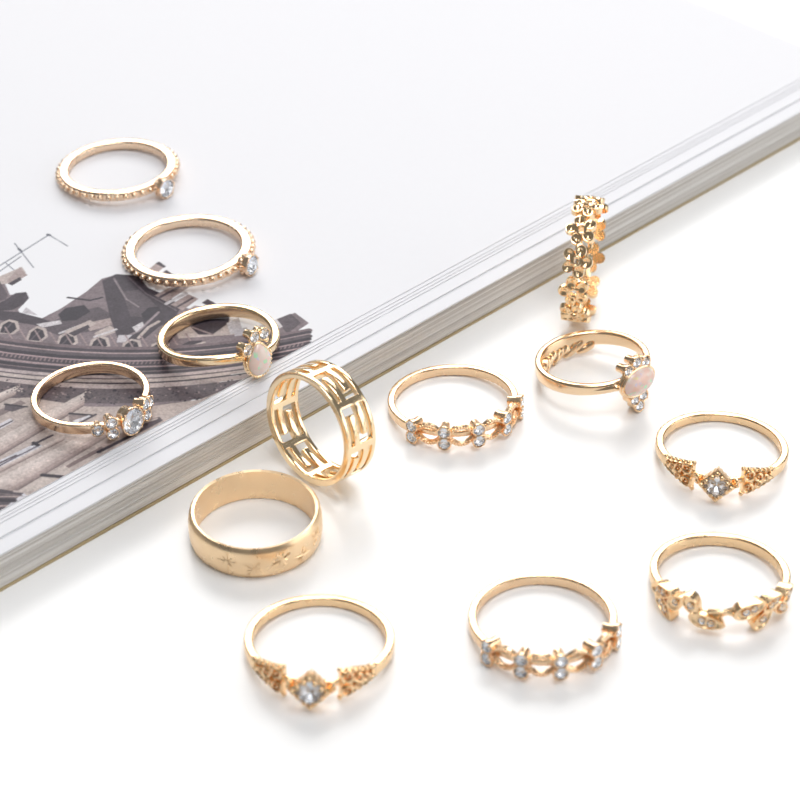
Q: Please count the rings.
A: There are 13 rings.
